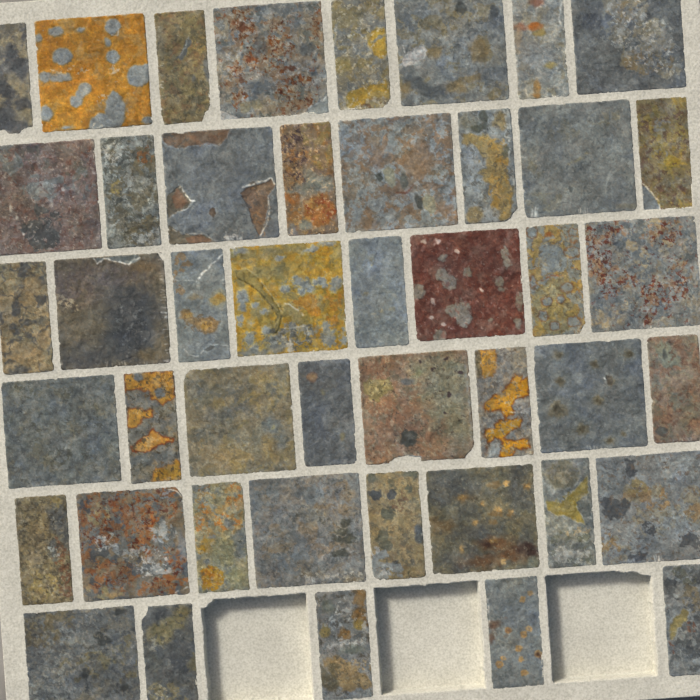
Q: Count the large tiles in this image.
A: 21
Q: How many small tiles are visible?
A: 24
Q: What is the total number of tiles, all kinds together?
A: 45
